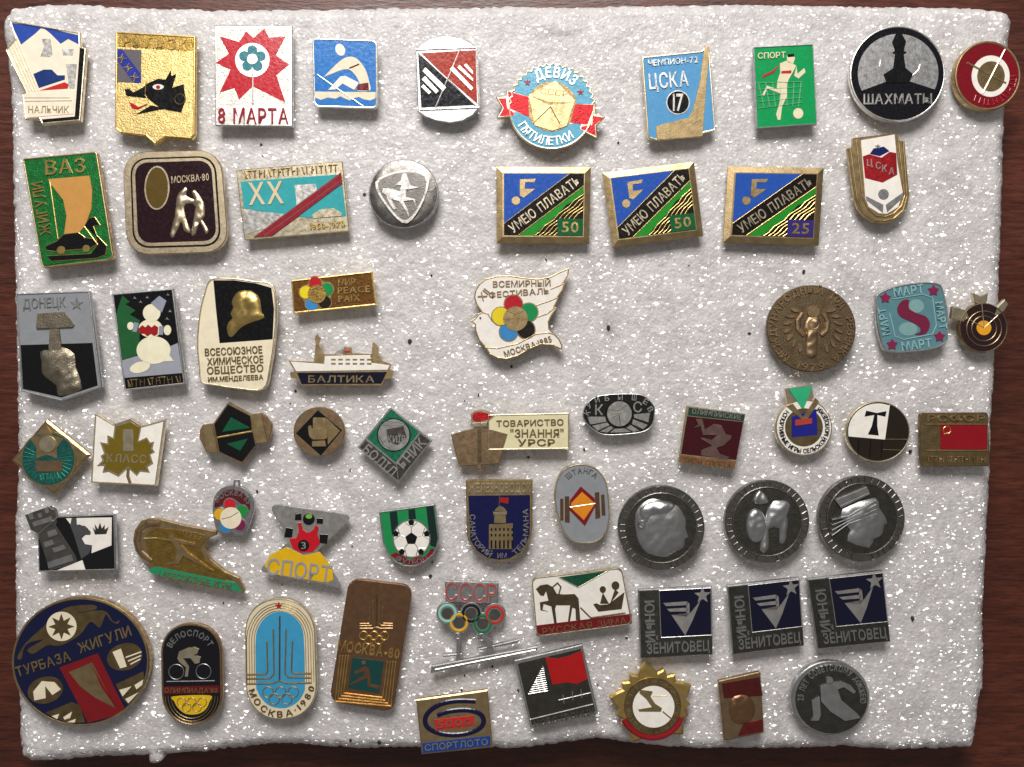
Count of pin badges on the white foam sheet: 62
